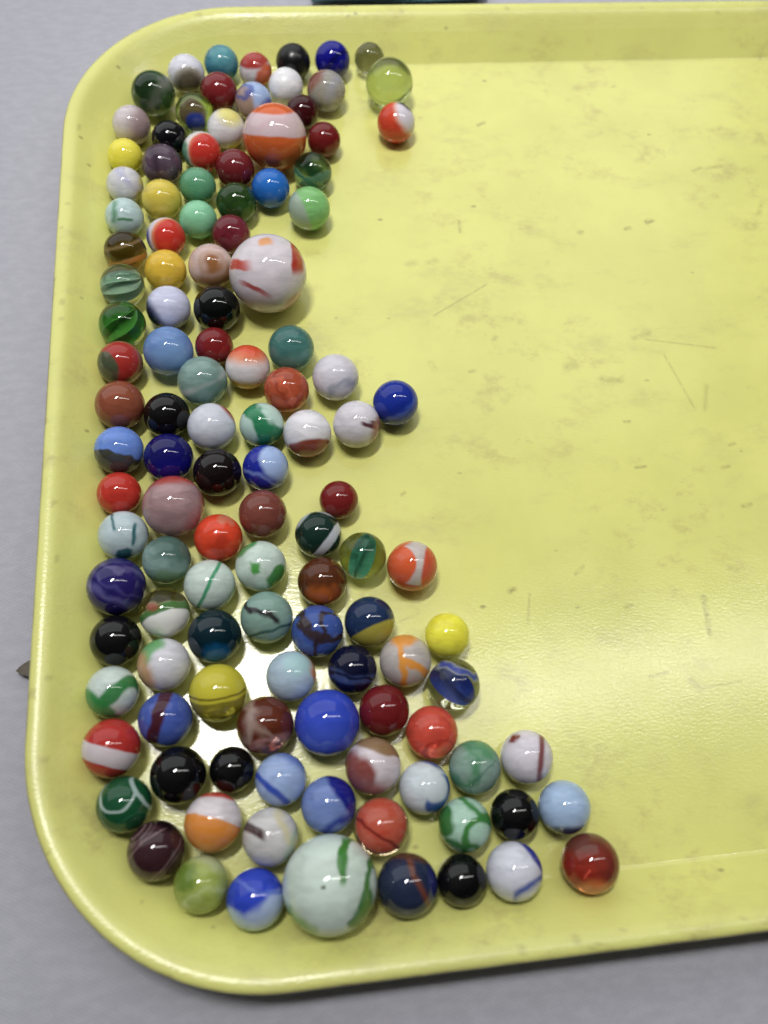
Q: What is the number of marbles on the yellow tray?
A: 119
